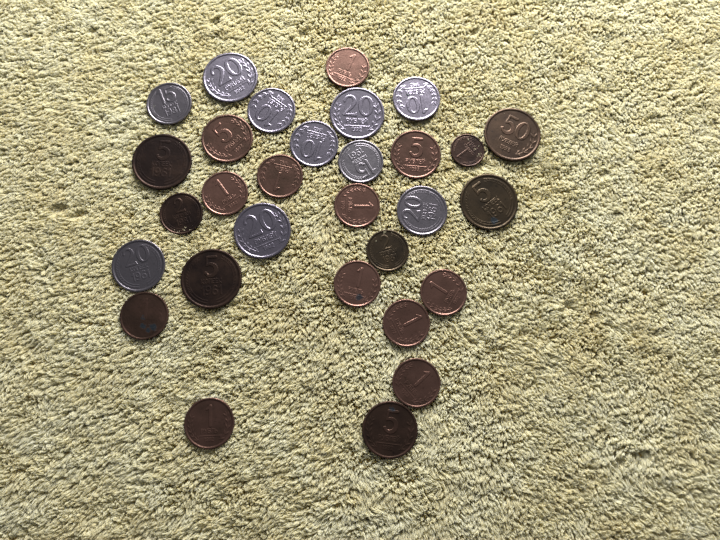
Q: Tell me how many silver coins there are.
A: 10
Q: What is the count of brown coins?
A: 20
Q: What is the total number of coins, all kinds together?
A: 30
